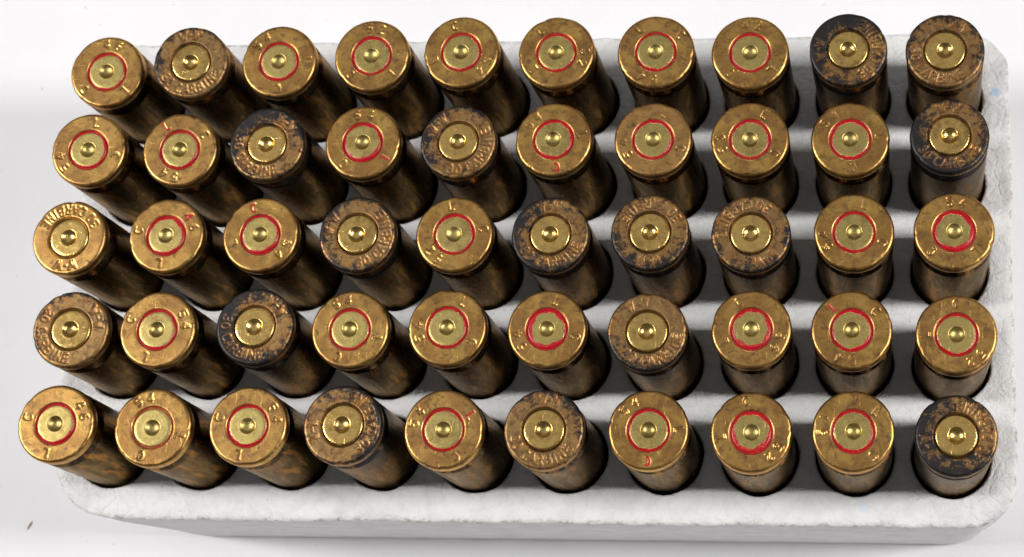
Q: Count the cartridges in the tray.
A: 50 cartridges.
